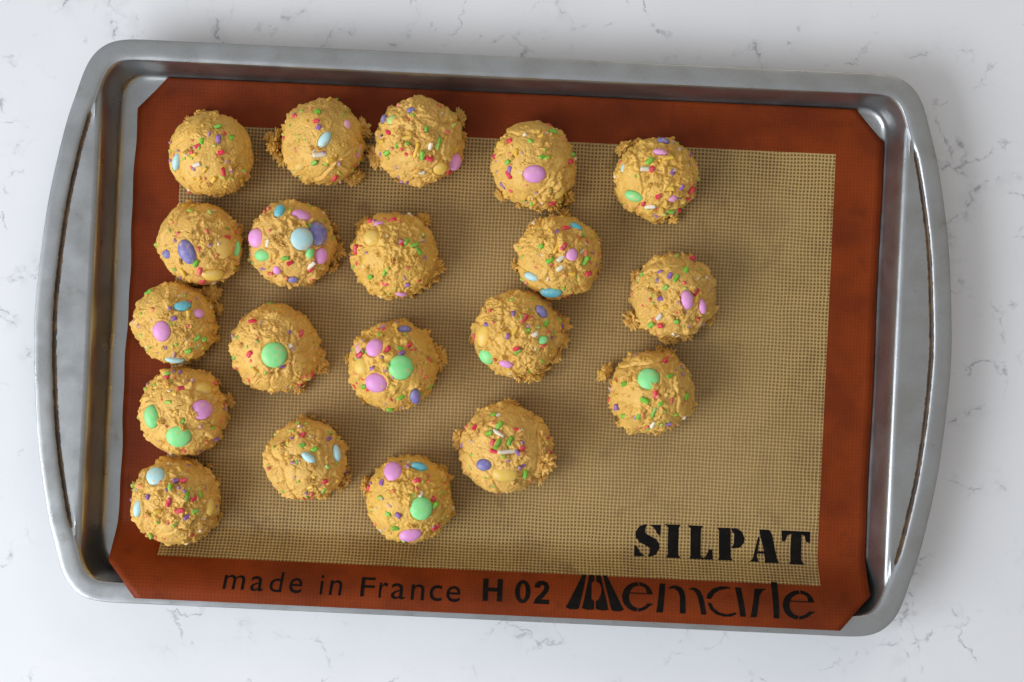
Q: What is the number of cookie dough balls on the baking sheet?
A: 20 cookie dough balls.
